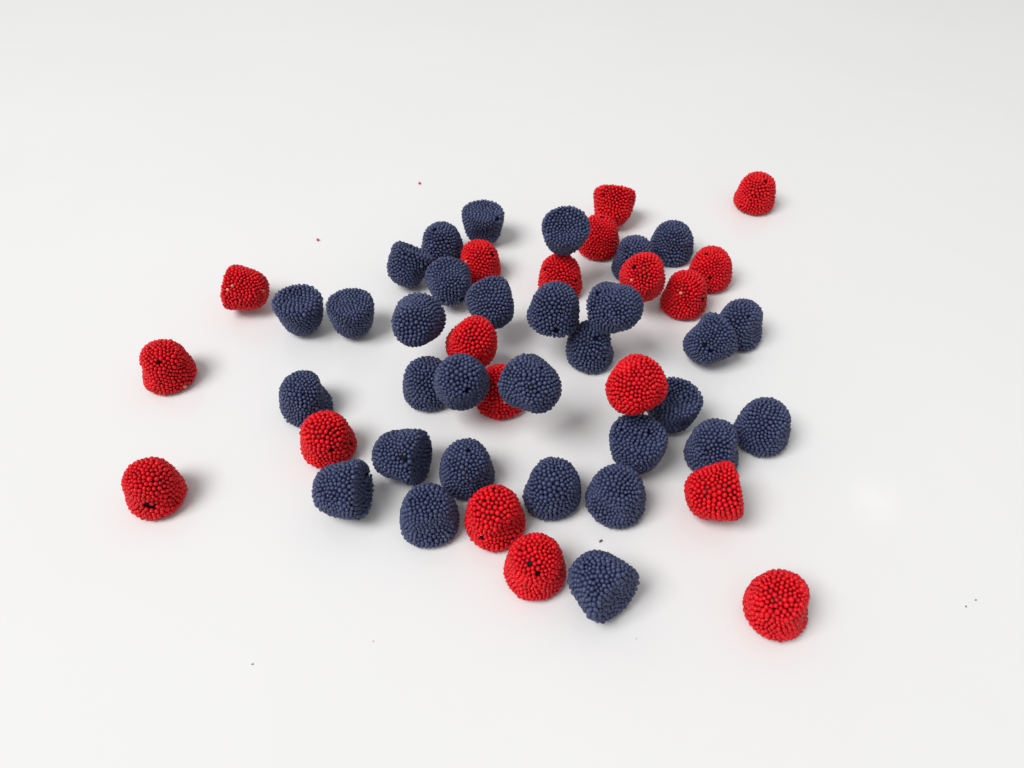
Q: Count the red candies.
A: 19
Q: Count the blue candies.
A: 31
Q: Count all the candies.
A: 50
